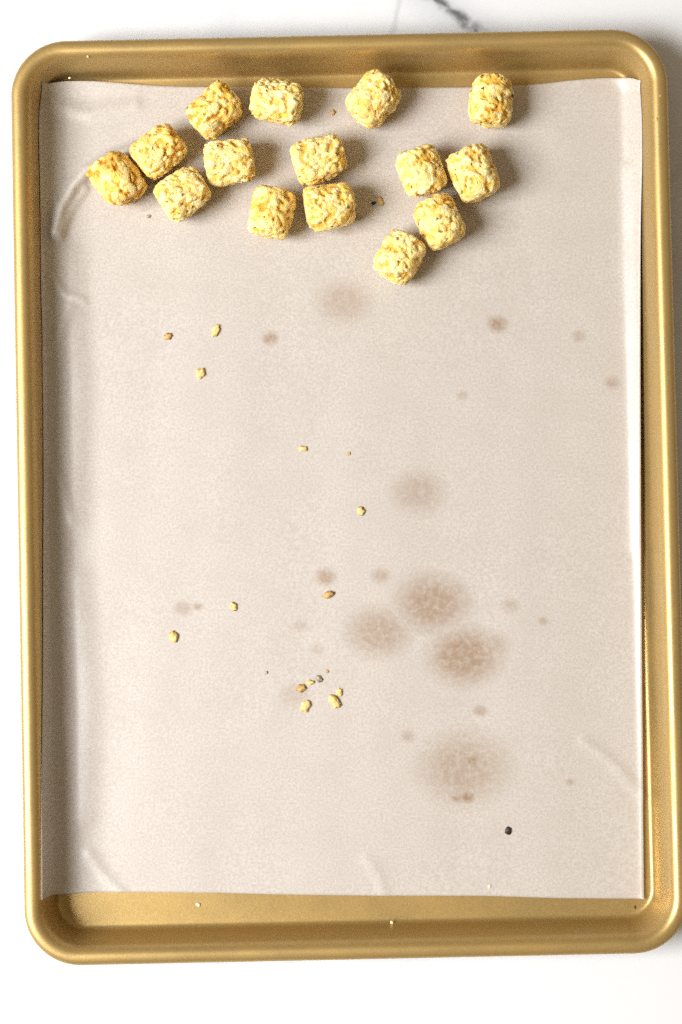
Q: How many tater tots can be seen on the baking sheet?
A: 15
